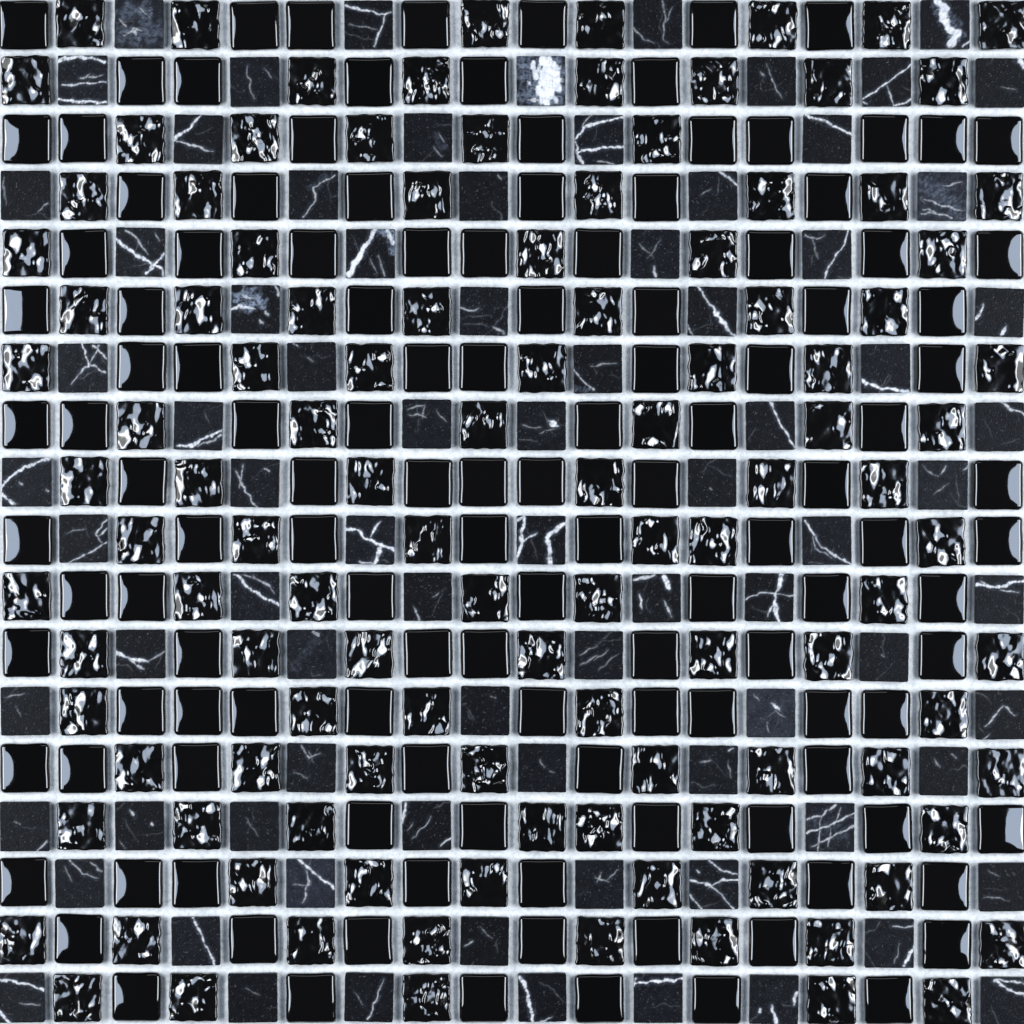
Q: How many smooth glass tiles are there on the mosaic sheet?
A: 128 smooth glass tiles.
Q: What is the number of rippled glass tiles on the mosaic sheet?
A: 115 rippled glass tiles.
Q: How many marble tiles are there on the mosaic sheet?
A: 81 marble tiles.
